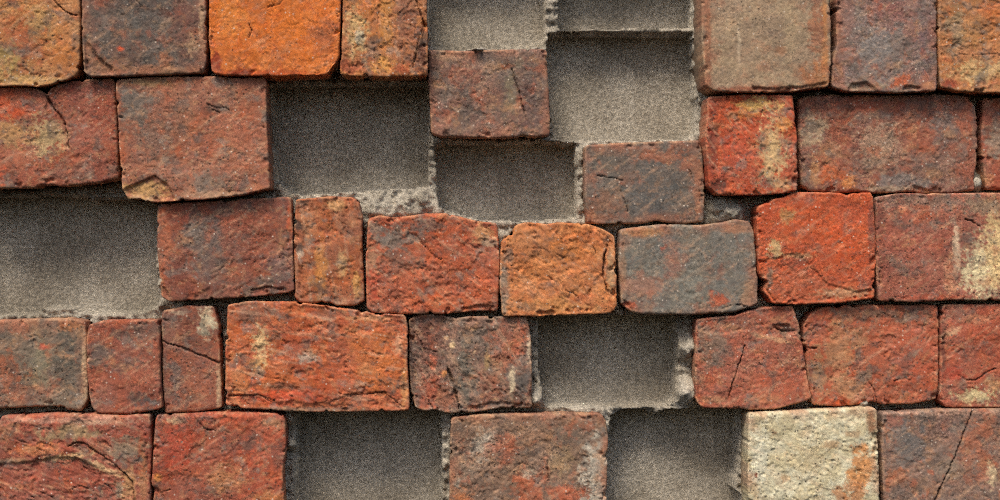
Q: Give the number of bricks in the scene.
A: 34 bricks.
